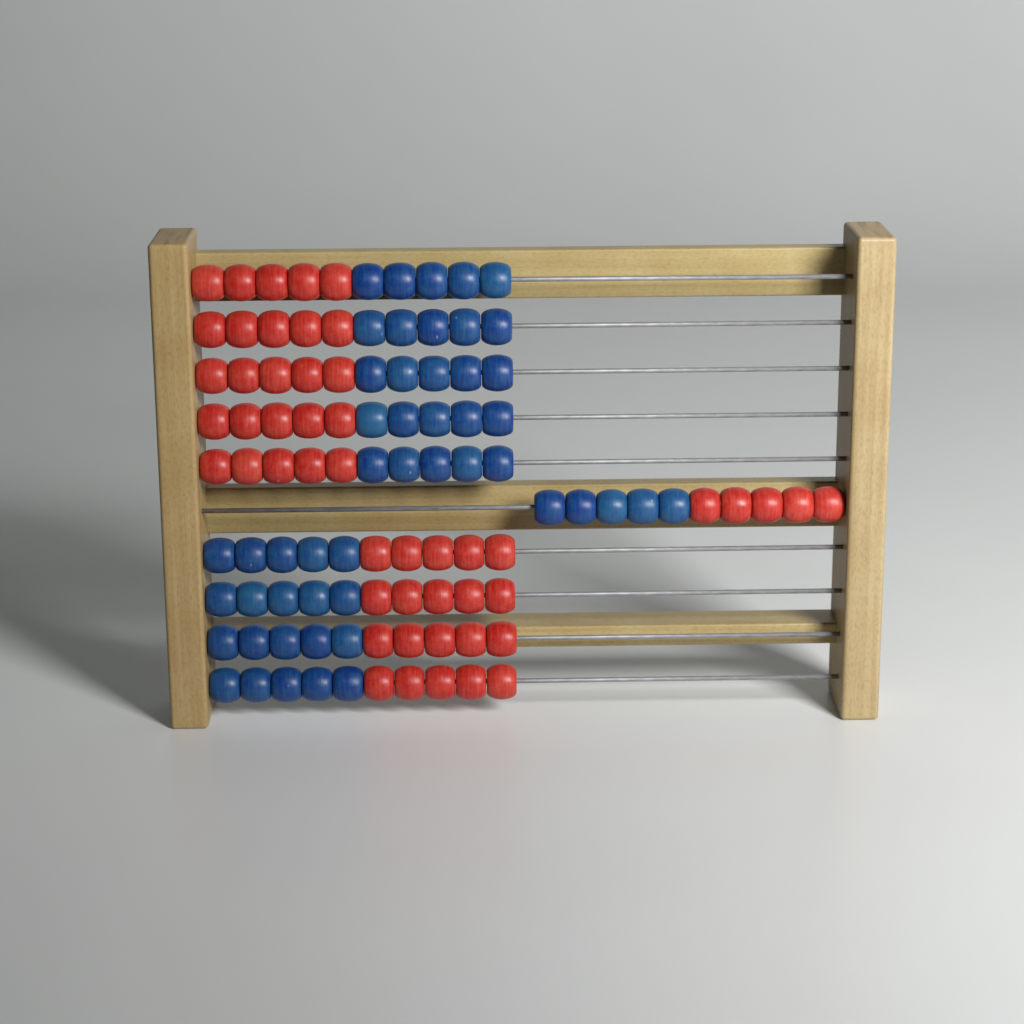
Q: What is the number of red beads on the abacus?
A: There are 50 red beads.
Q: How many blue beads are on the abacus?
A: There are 50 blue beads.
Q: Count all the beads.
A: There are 100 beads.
